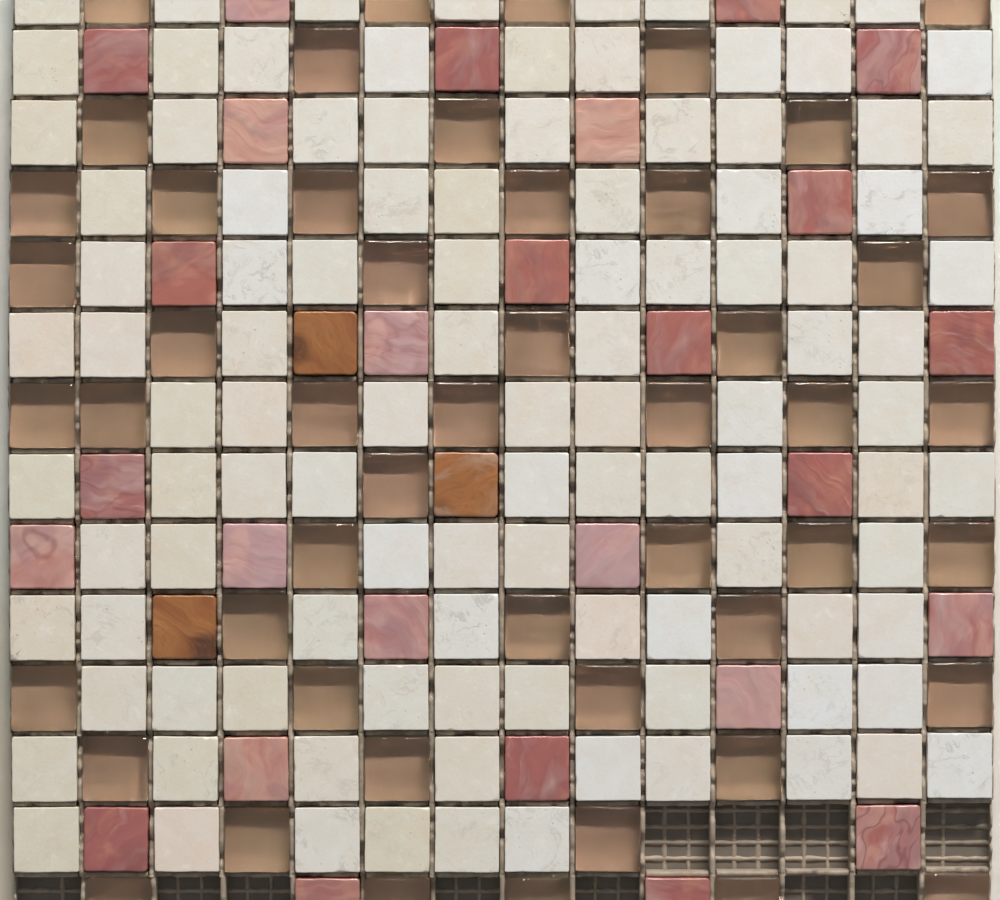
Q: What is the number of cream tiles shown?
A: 105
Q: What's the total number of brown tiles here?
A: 50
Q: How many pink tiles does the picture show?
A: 27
